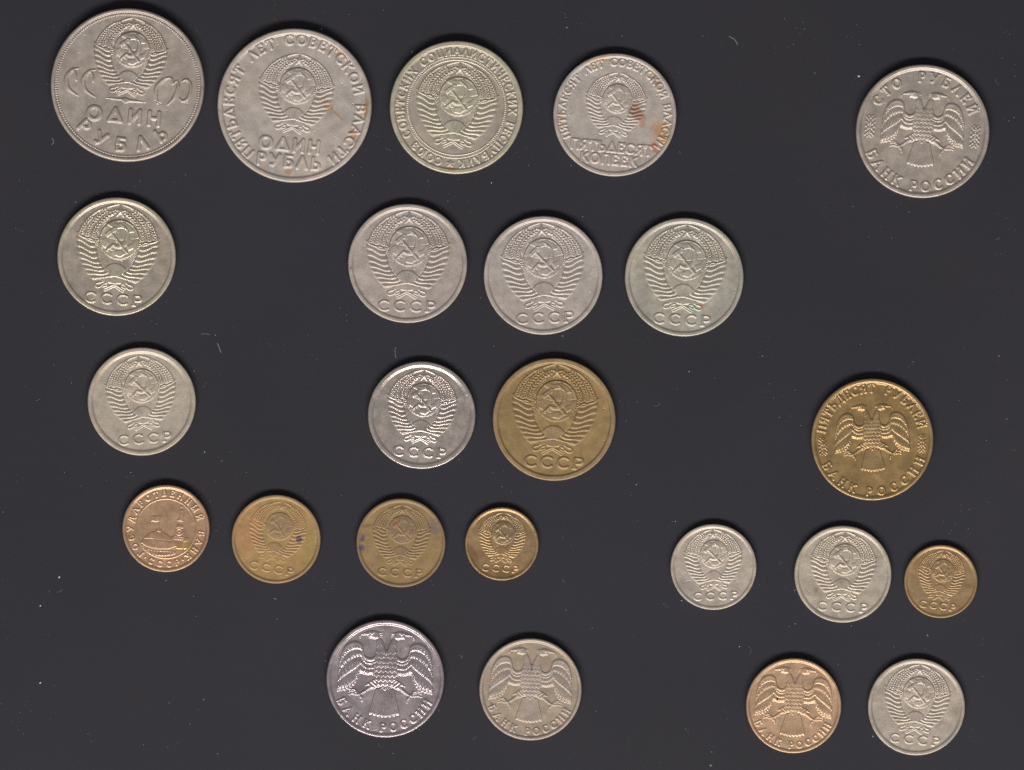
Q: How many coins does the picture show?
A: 24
